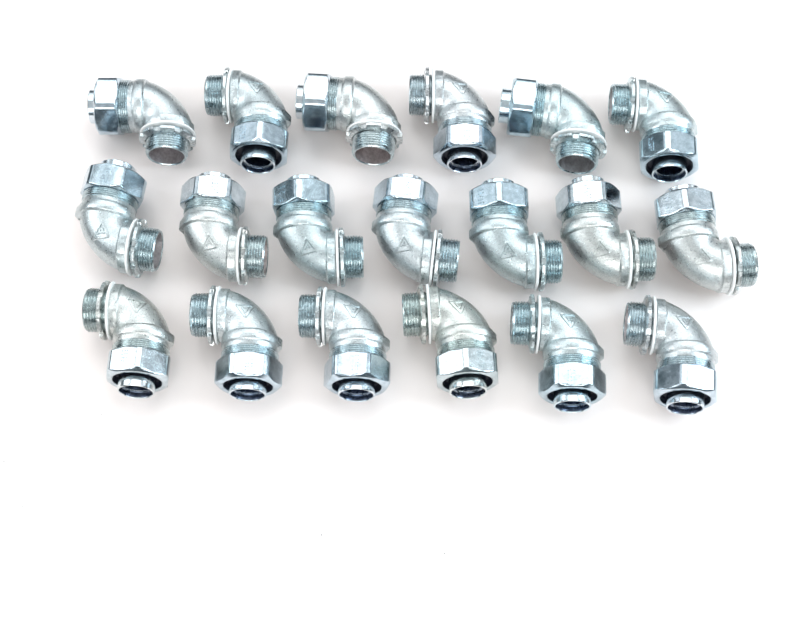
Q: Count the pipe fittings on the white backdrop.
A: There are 19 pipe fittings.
